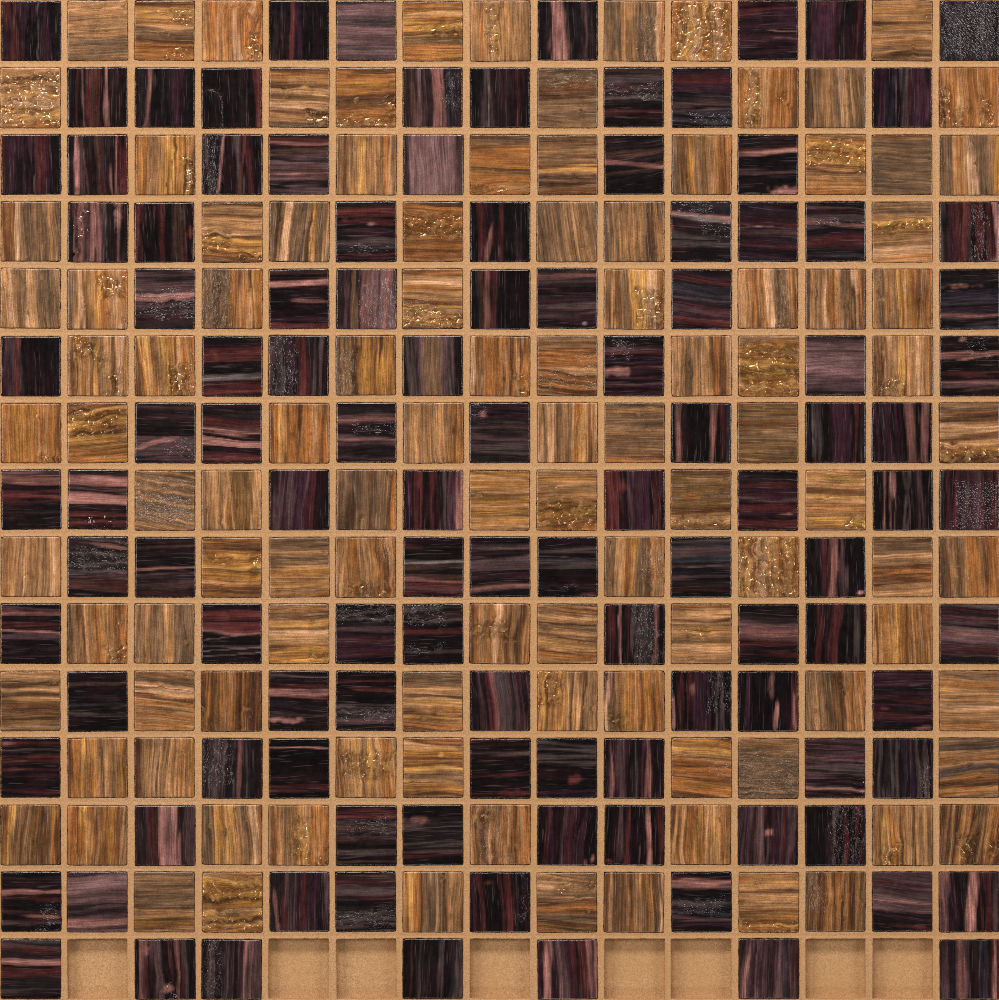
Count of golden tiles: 106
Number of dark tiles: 111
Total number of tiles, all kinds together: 217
